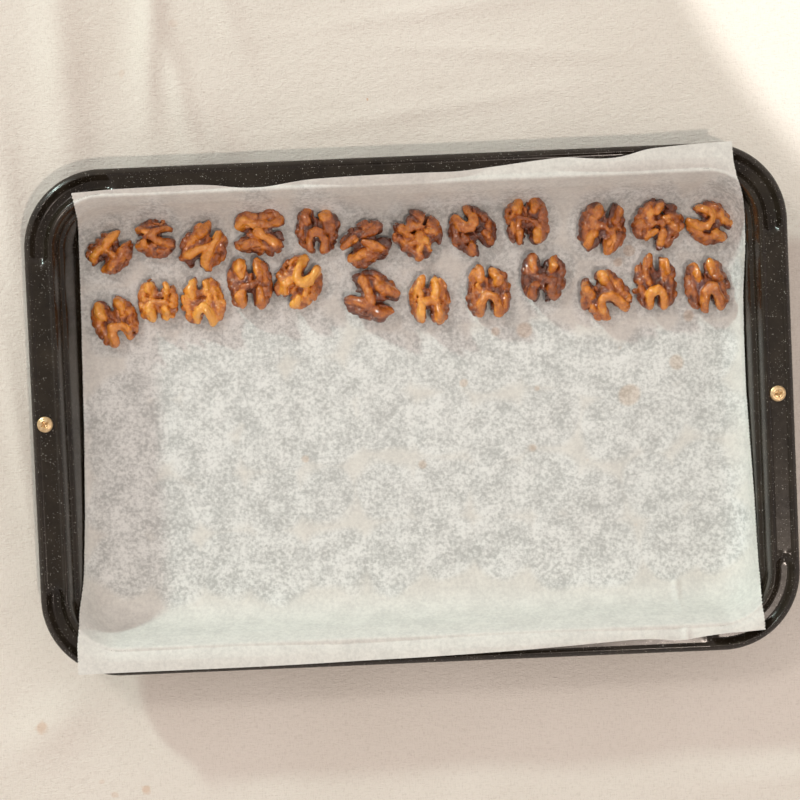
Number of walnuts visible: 24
